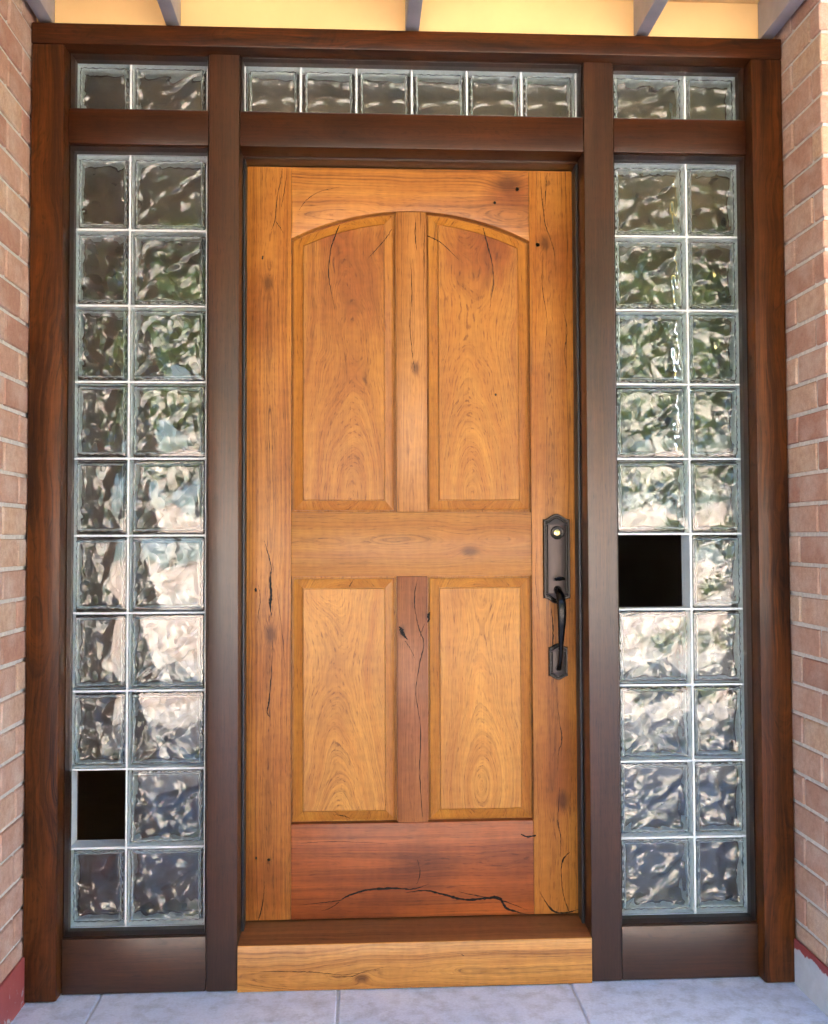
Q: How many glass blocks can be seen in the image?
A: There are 48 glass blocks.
